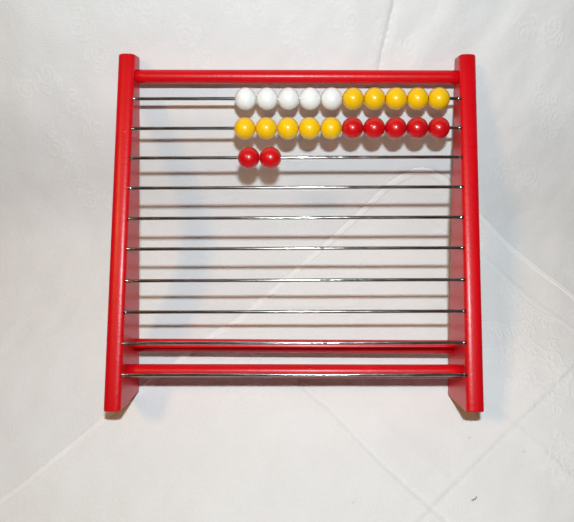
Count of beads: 22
